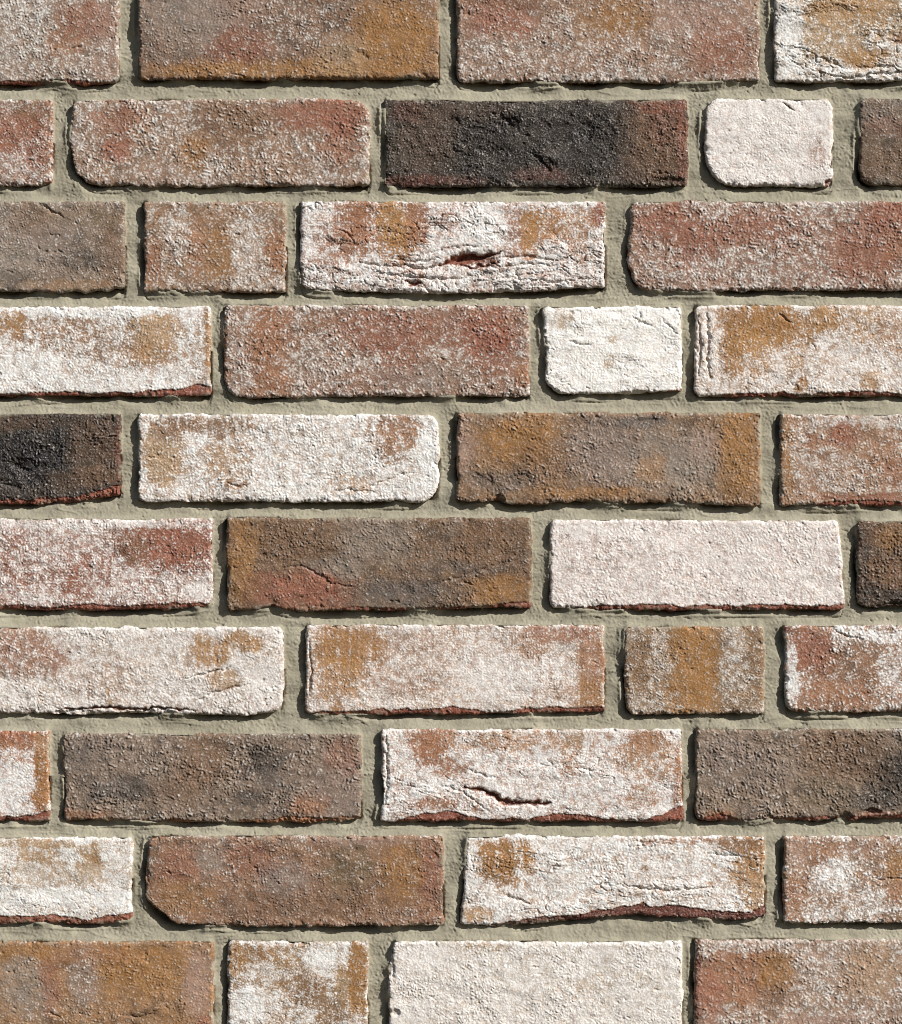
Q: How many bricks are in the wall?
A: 41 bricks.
